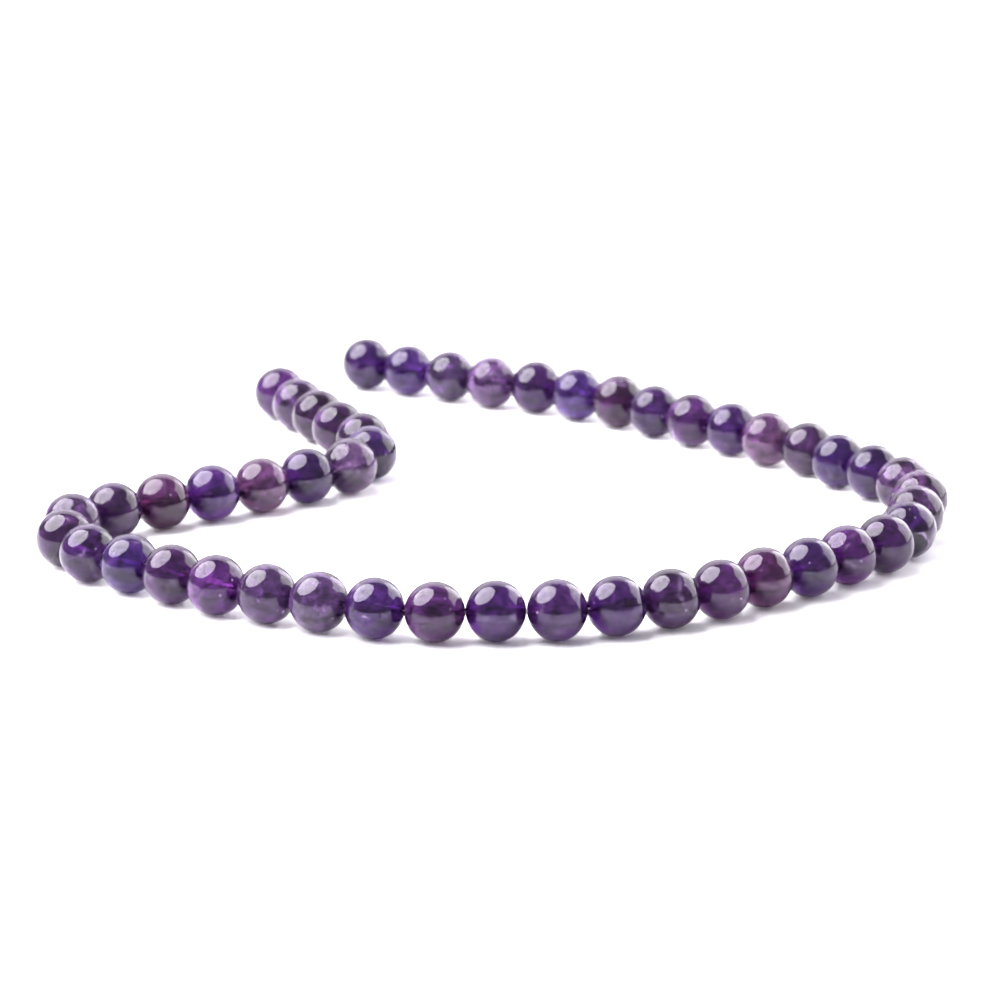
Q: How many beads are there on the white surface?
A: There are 49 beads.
